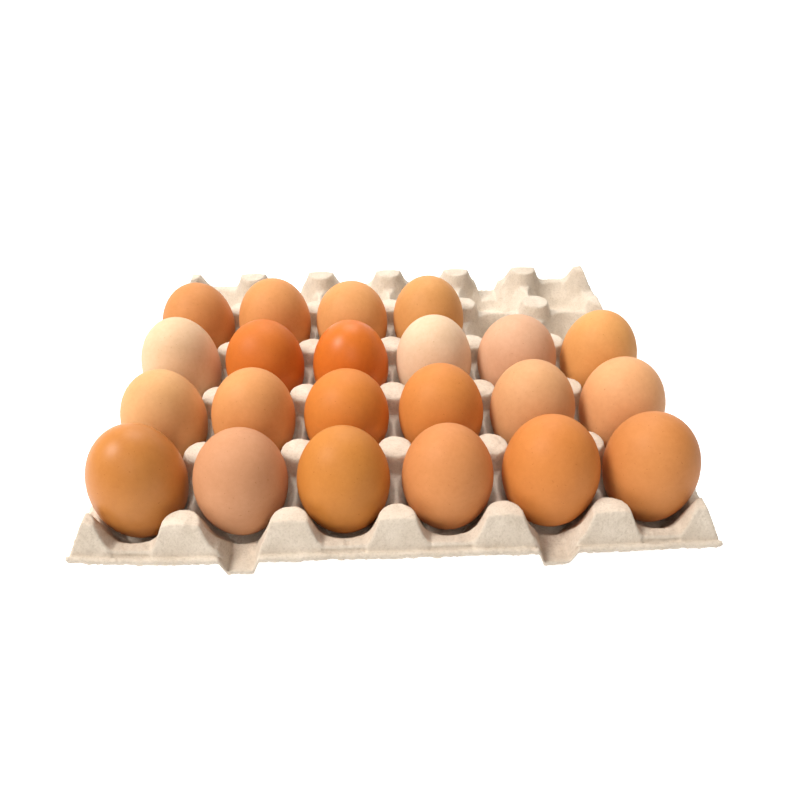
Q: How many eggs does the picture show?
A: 22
